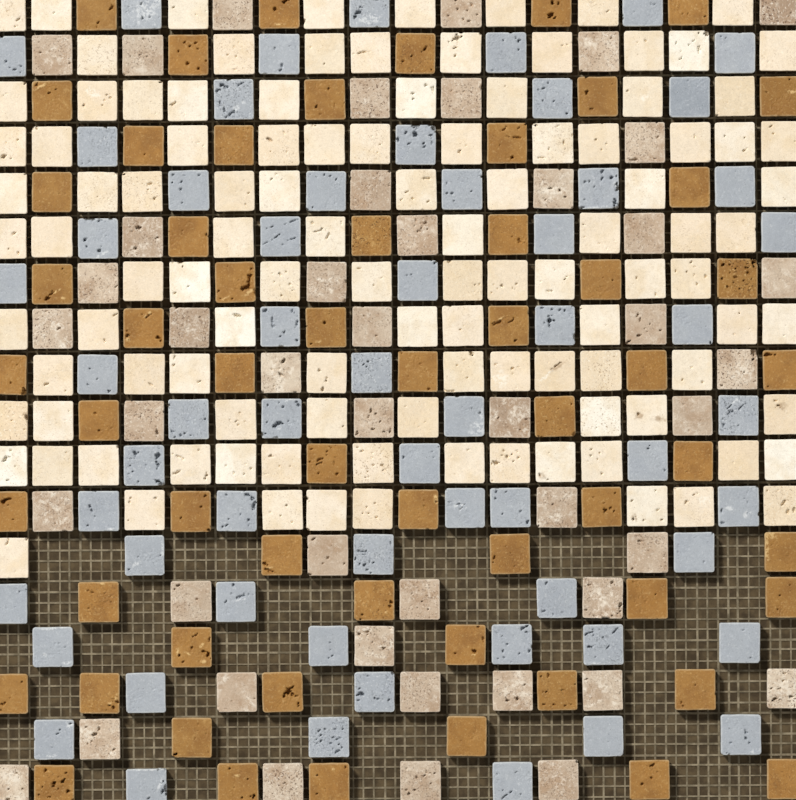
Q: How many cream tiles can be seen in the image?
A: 110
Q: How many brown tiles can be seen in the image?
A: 59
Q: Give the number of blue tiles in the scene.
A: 59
